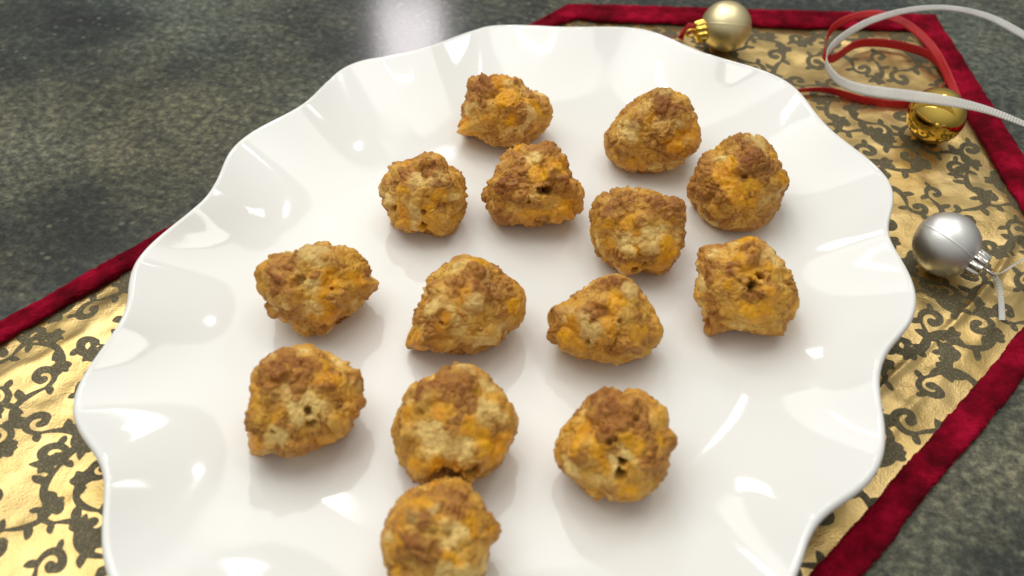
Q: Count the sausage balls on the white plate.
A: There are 14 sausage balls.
